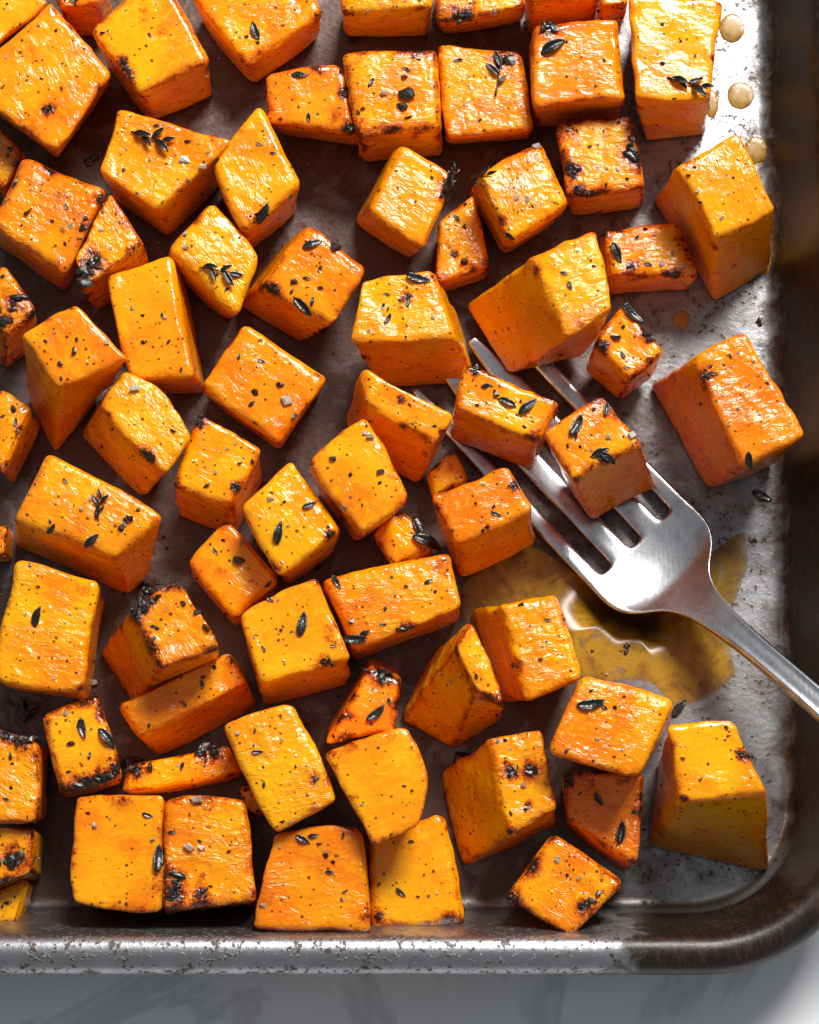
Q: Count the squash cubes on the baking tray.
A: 74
